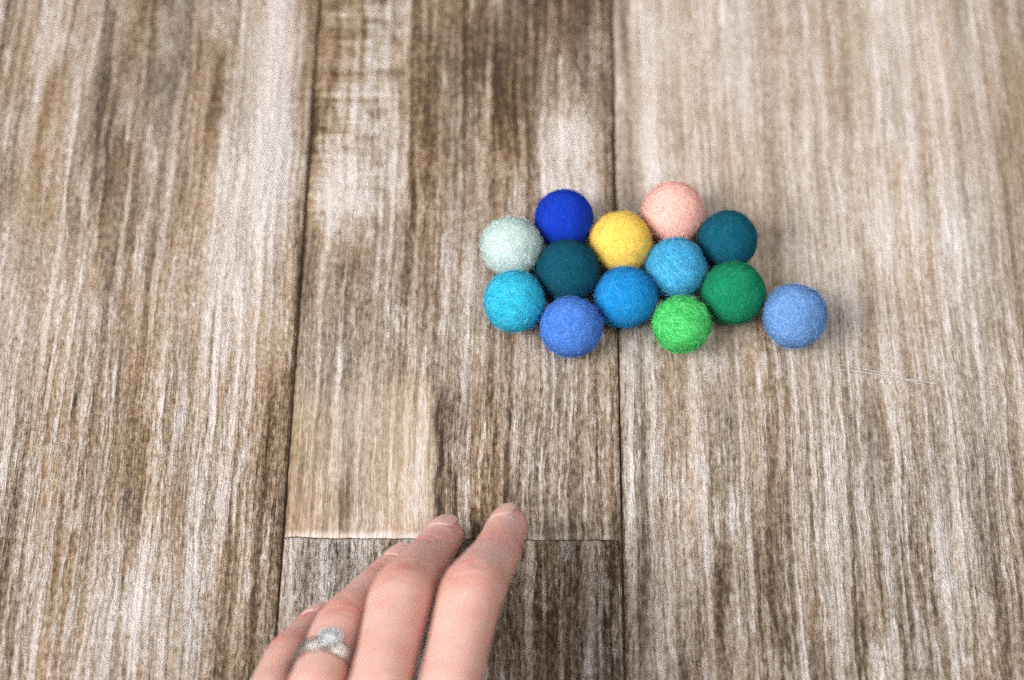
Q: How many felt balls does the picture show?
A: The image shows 13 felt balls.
